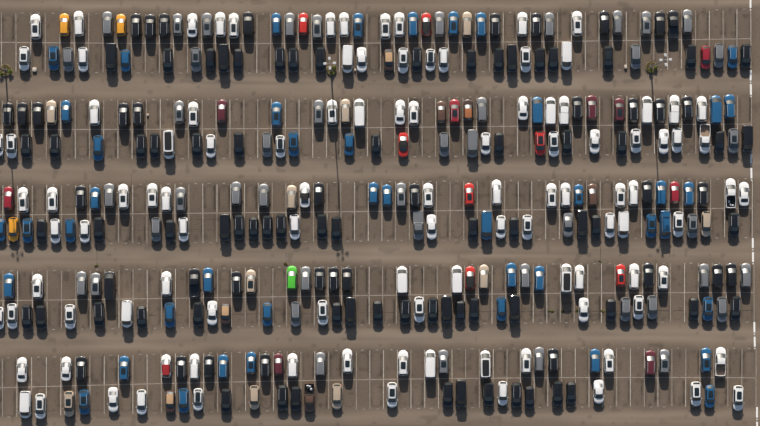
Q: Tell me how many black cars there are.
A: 108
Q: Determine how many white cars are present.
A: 107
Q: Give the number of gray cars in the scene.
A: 44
